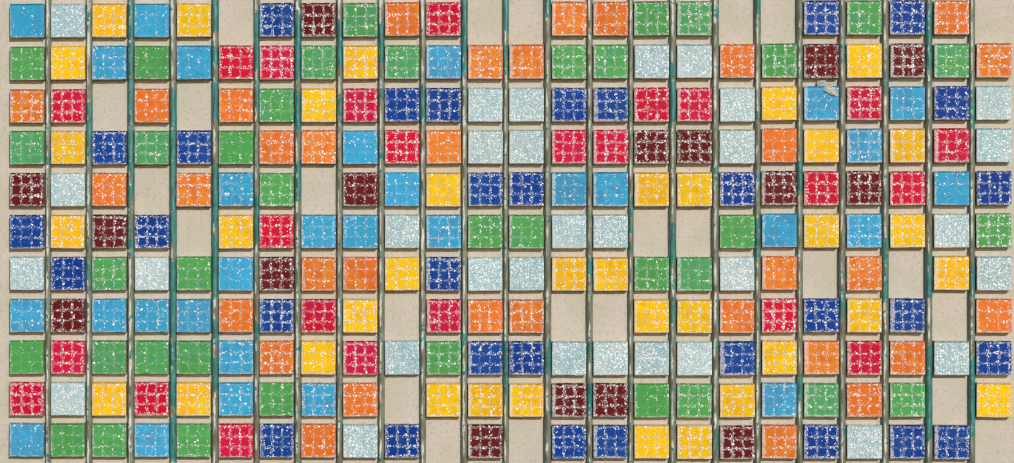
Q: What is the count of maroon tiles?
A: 16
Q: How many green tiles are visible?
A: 38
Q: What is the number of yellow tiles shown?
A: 36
